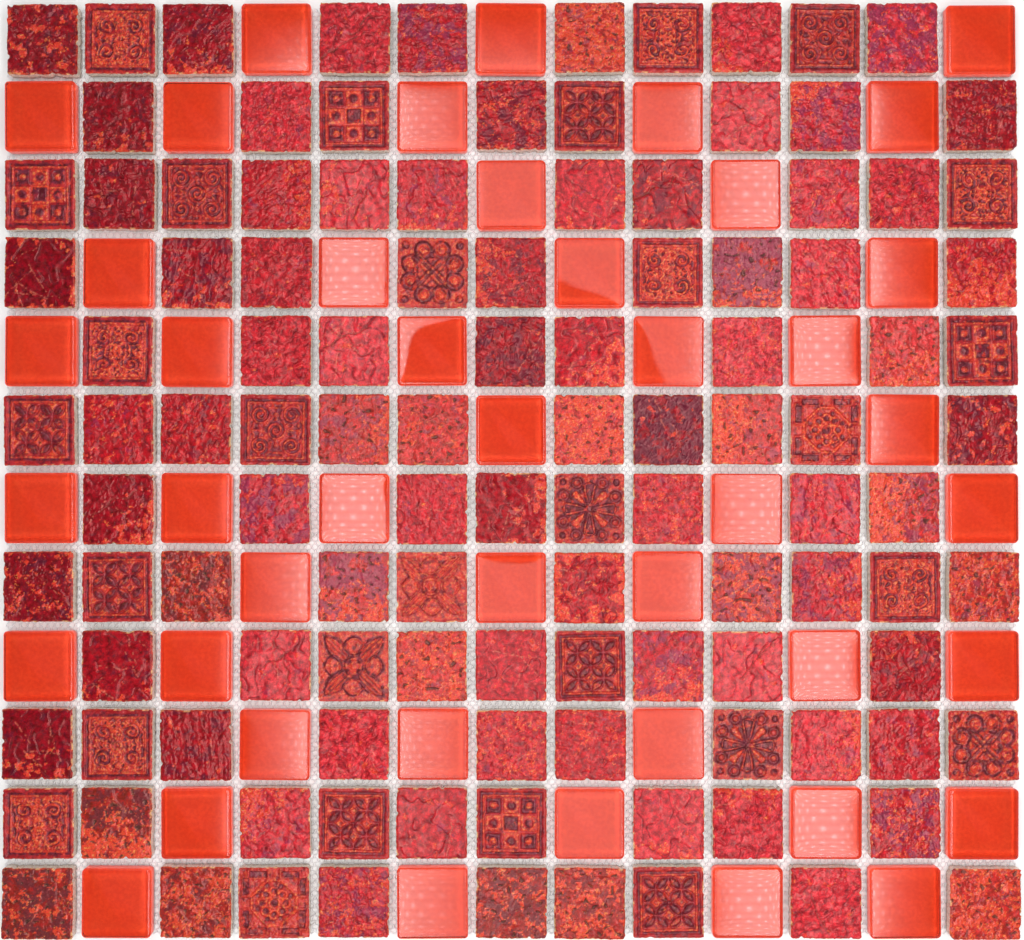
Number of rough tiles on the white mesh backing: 83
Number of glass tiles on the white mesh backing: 44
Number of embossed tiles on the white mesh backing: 29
